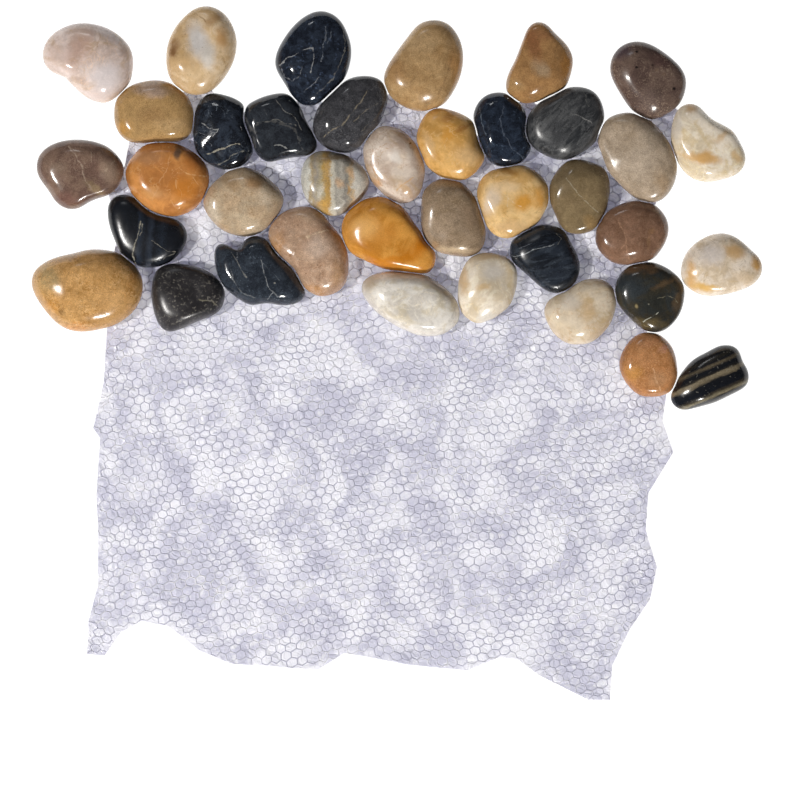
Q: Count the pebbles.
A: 38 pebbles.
